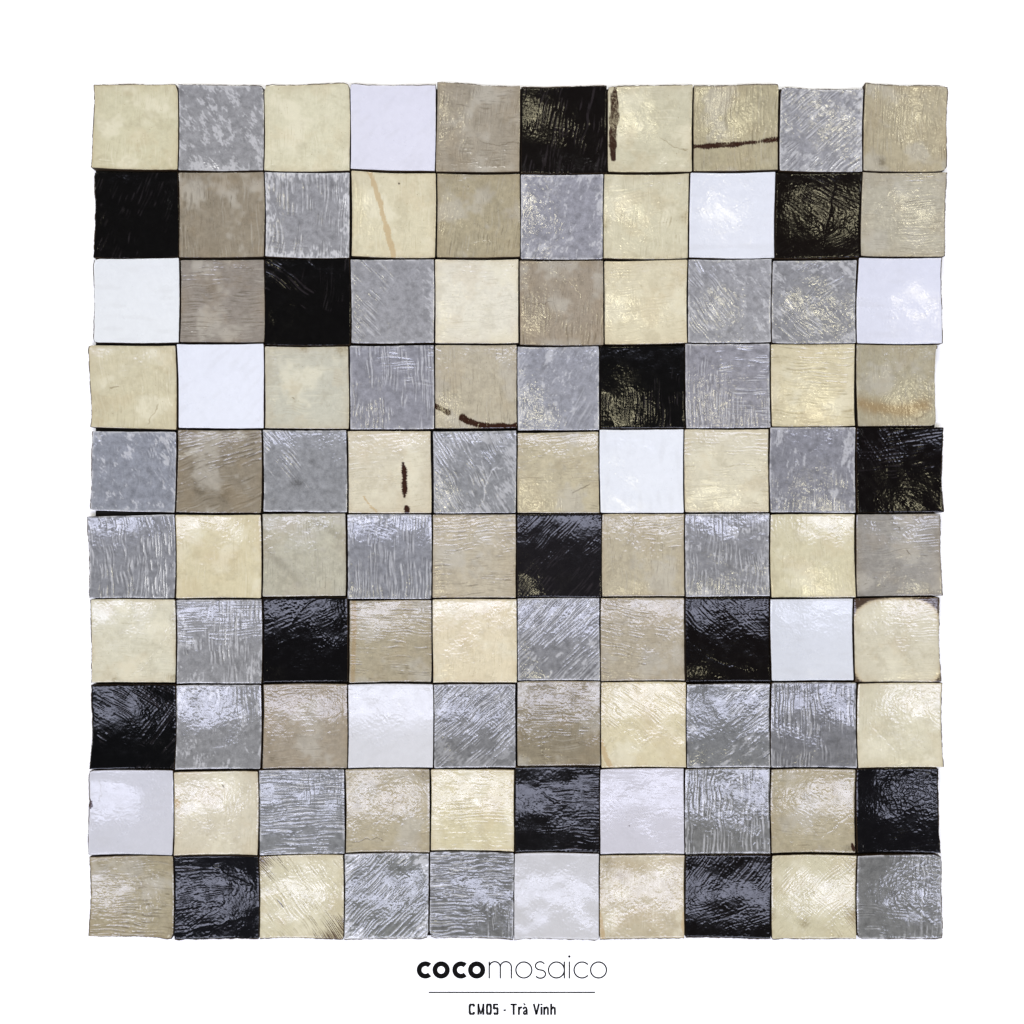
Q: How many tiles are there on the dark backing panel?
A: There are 100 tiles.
